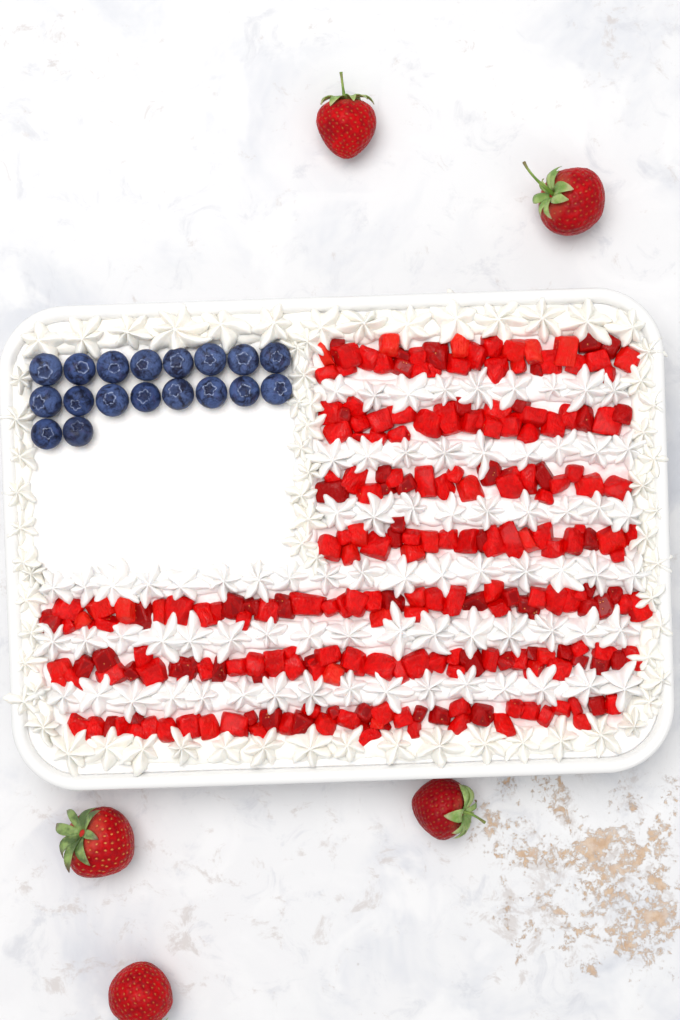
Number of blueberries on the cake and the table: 18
